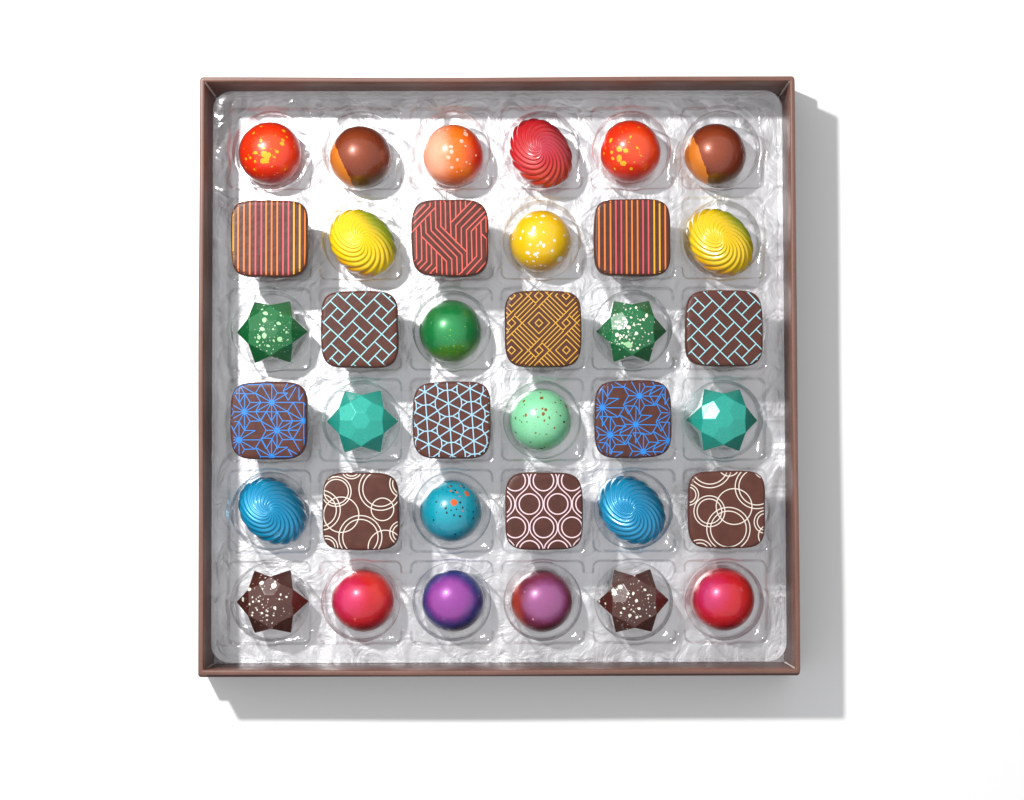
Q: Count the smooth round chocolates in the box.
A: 13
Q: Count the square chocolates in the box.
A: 12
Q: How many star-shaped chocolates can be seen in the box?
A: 6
